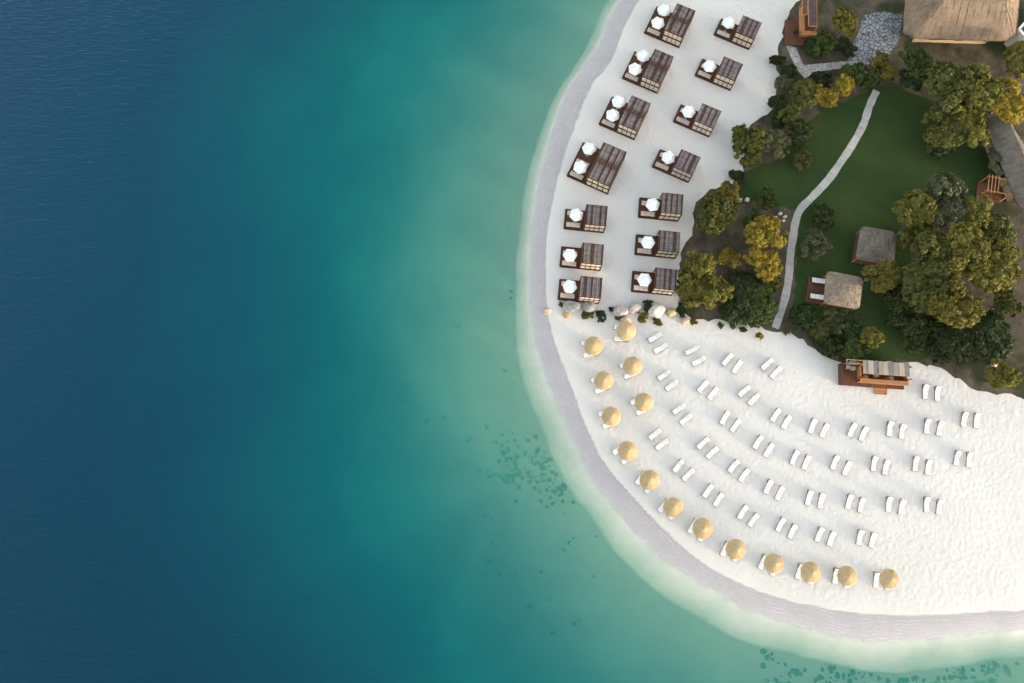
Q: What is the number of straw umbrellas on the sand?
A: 15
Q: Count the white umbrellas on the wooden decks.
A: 18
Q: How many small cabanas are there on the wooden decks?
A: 10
